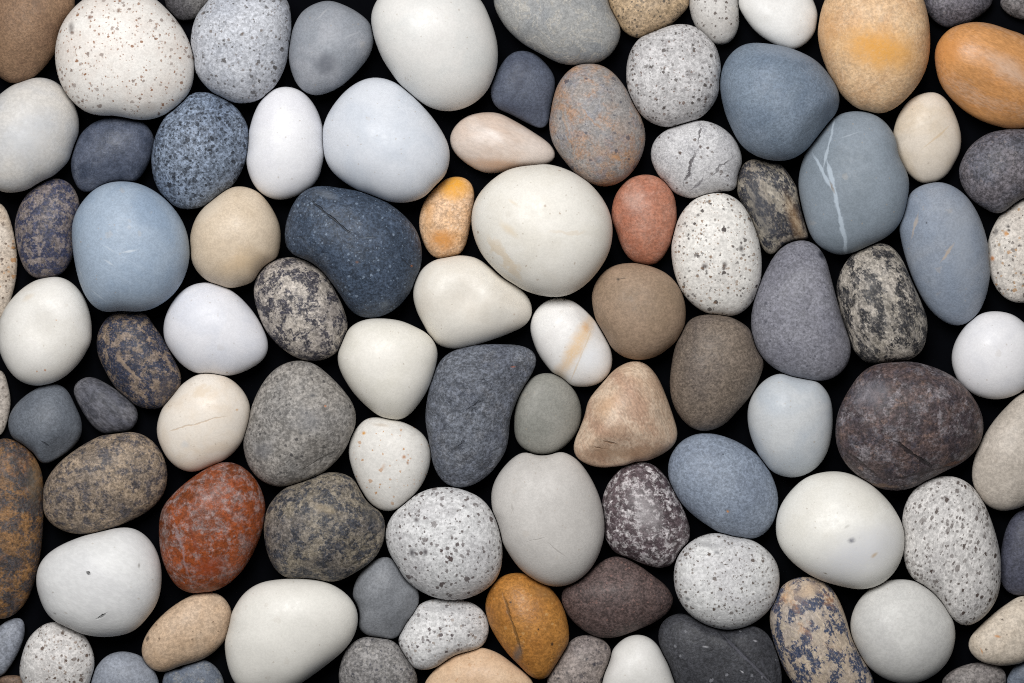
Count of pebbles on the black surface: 98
